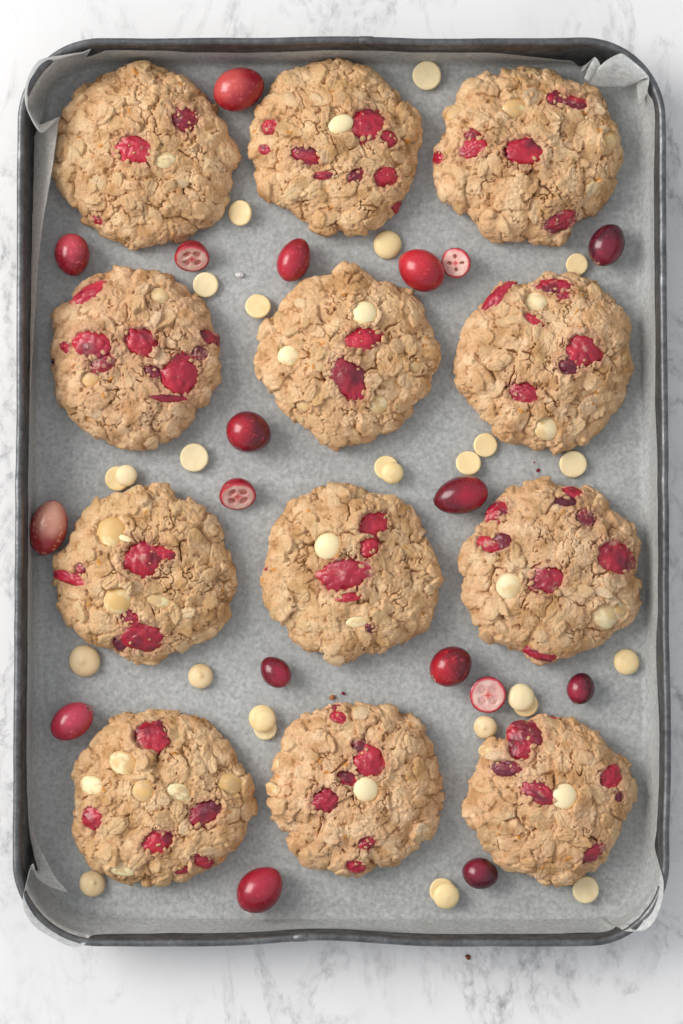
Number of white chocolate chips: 26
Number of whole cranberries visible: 14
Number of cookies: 12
